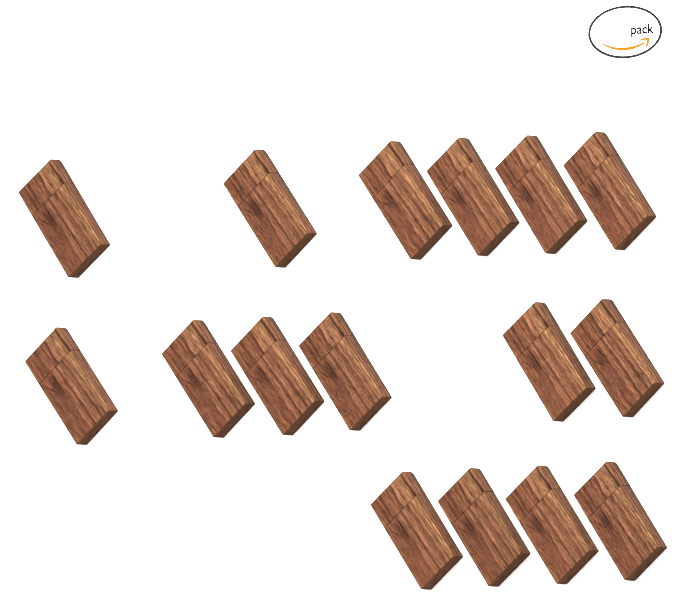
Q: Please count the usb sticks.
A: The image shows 16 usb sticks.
